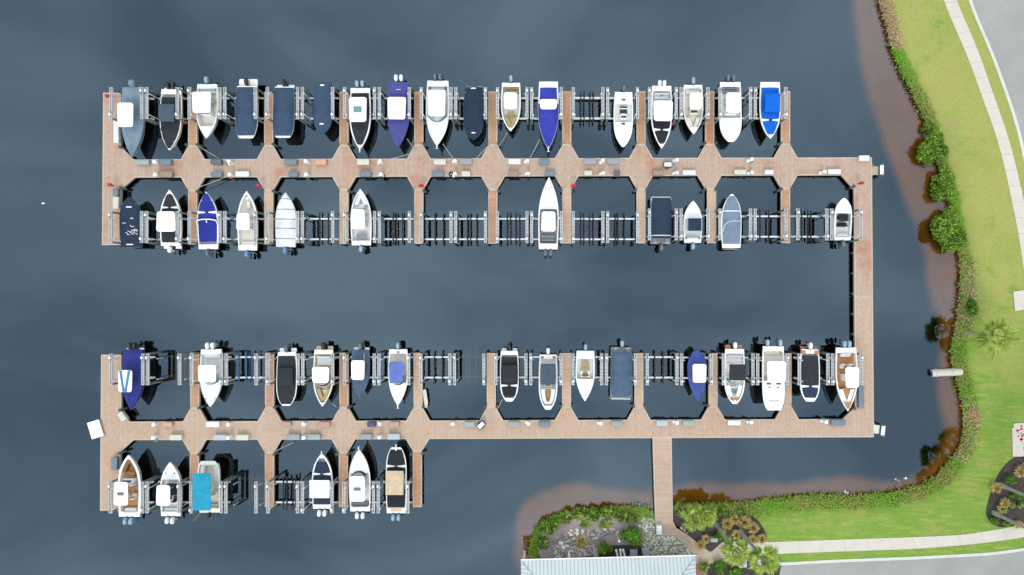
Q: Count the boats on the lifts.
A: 49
